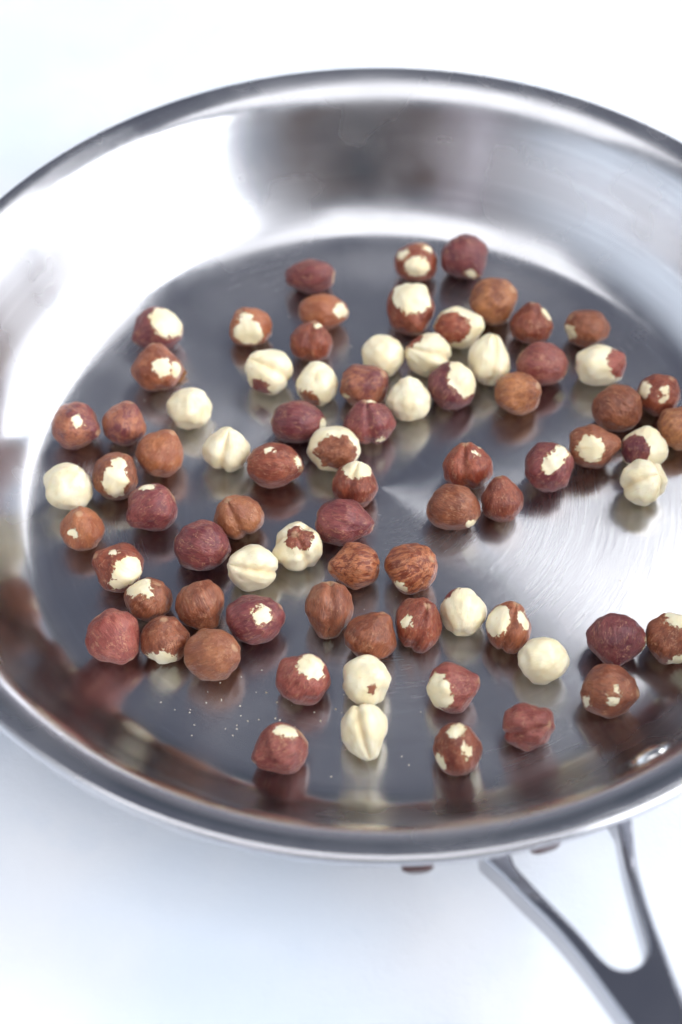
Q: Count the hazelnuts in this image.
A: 78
